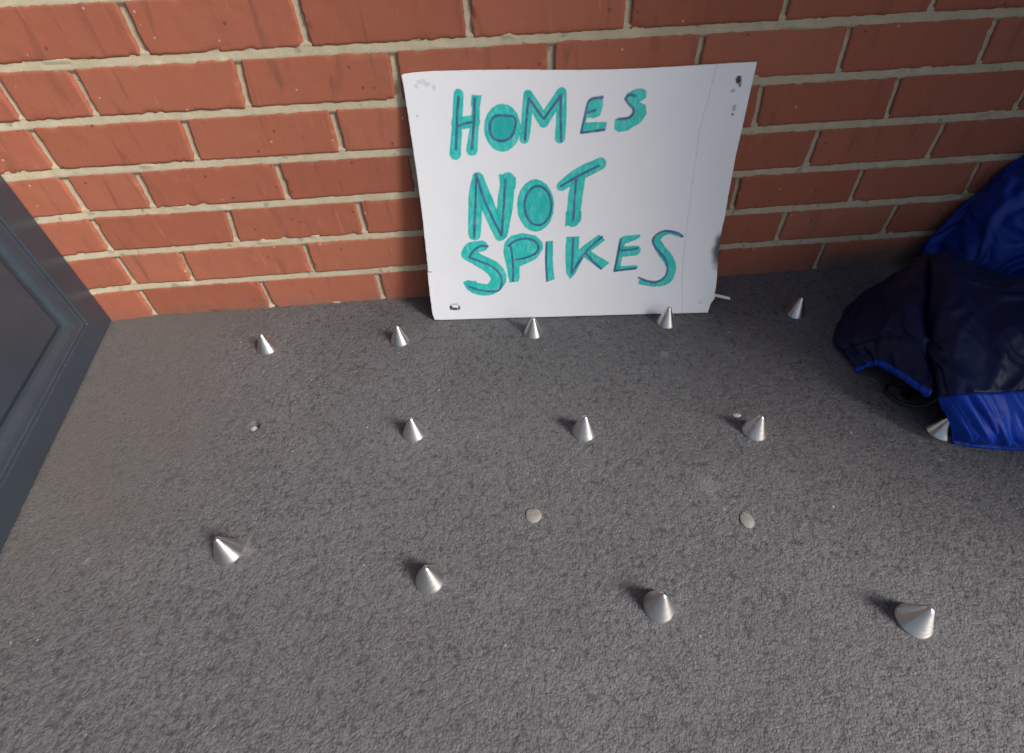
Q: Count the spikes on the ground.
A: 13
